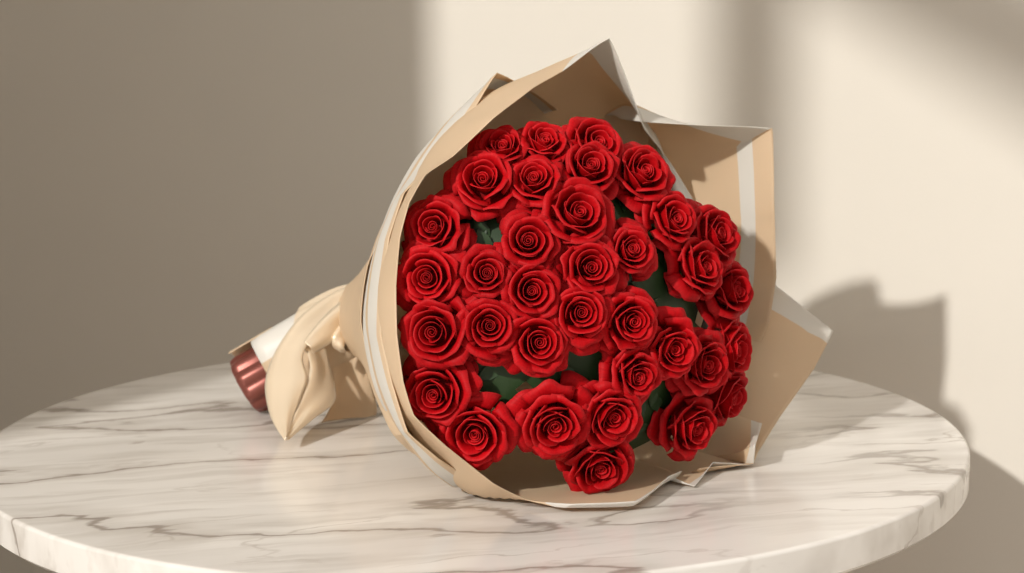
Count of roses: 35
